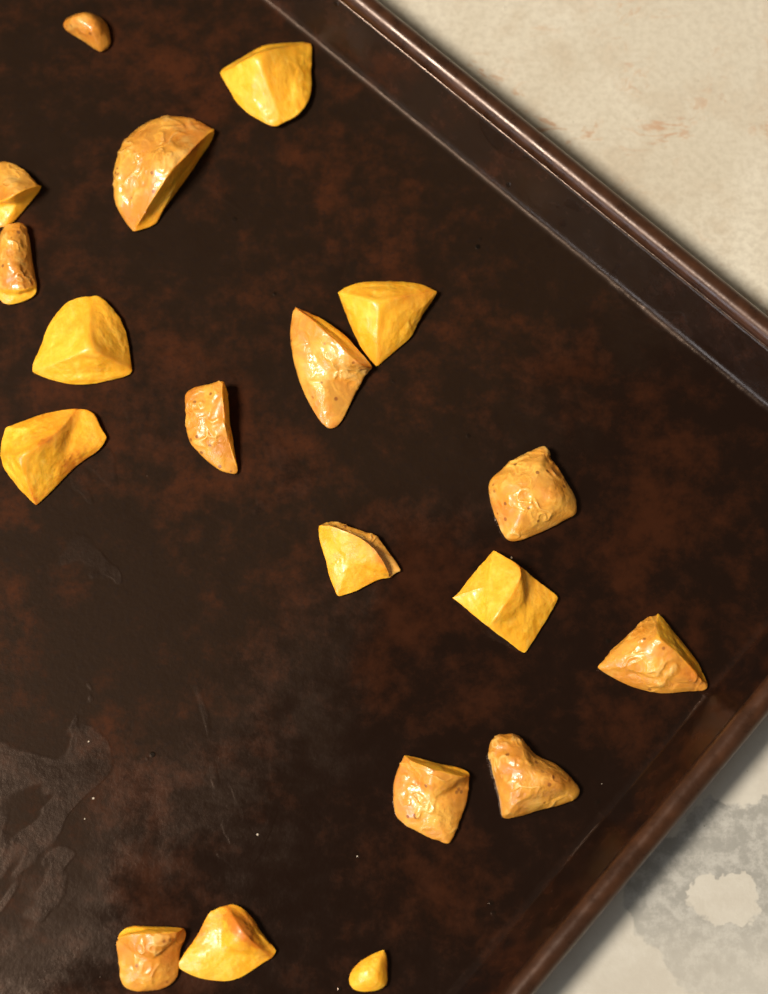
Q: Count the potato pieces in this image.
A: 19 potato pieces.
